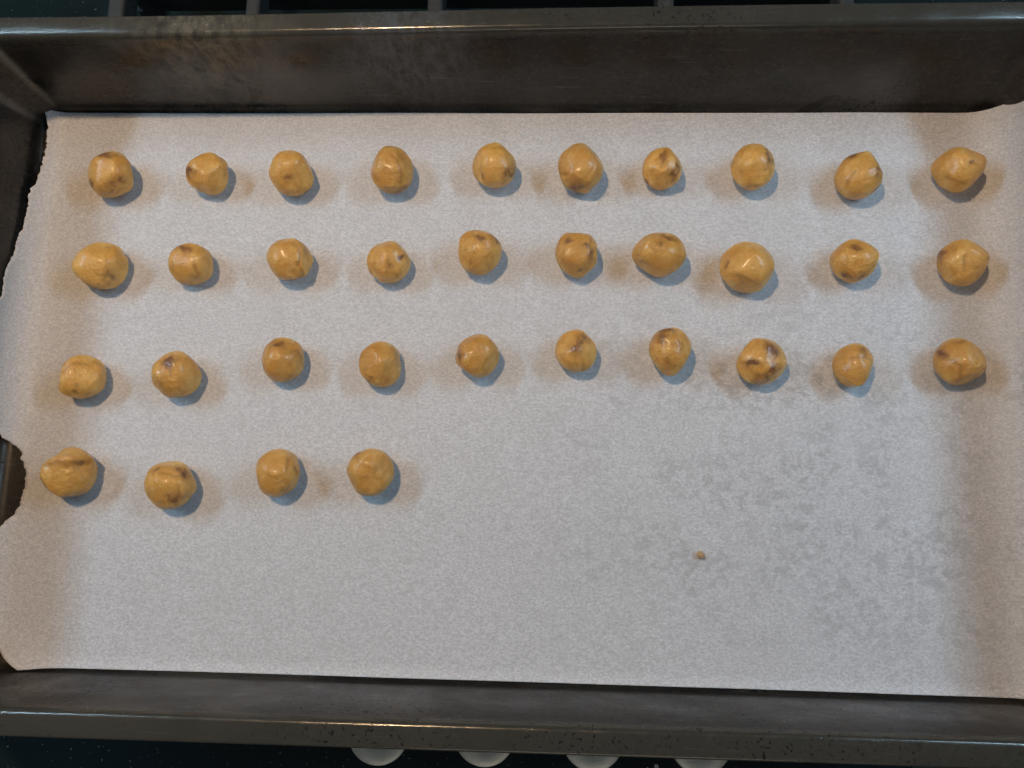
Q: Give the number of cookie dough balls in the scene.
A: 34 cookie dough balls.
